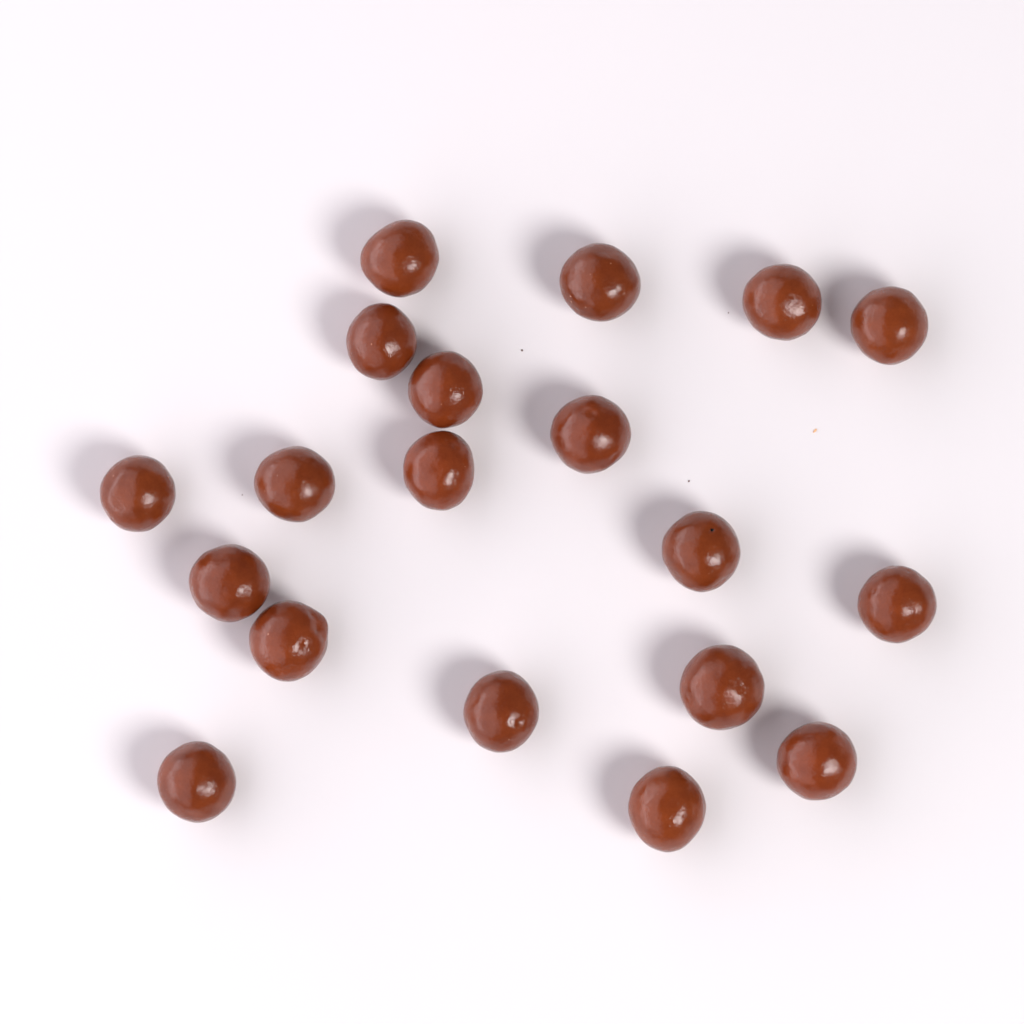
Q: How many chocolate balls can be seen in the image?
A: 19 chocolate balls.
